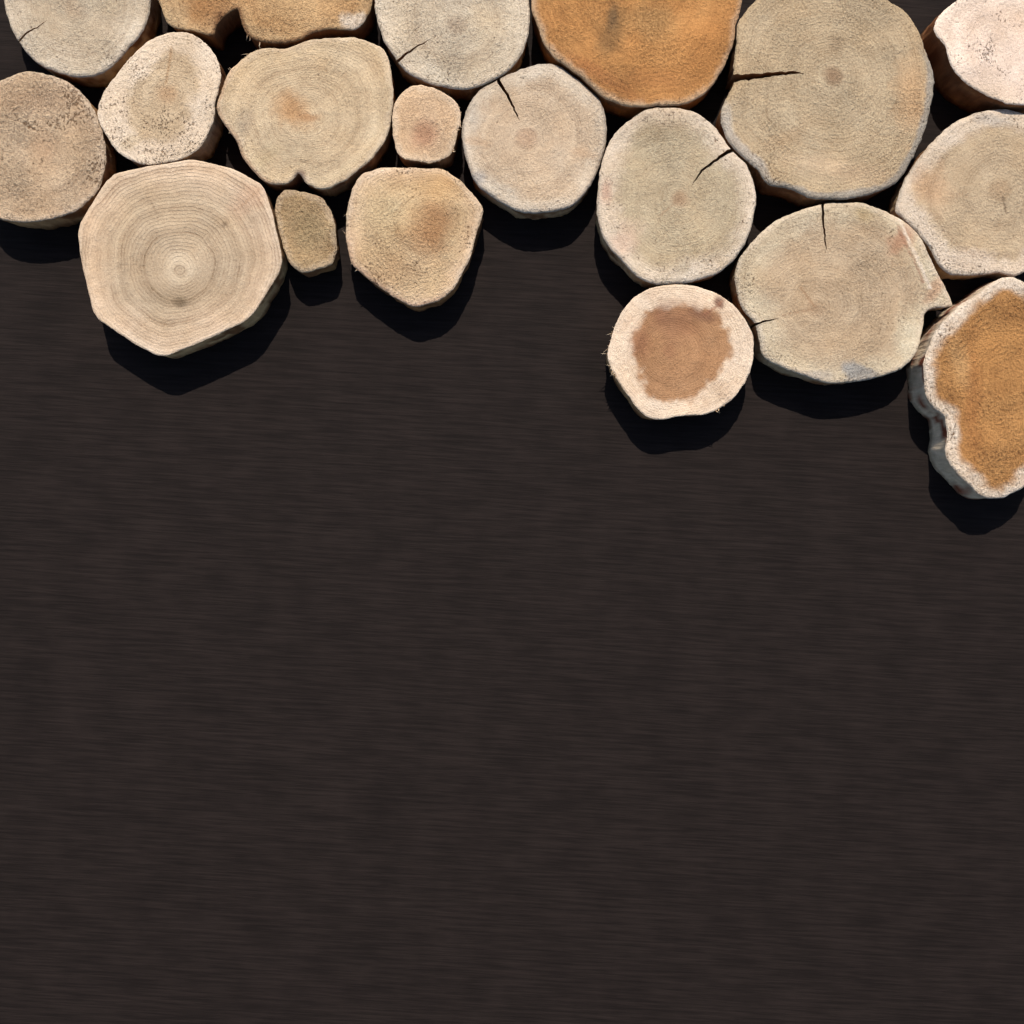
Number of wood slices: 19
